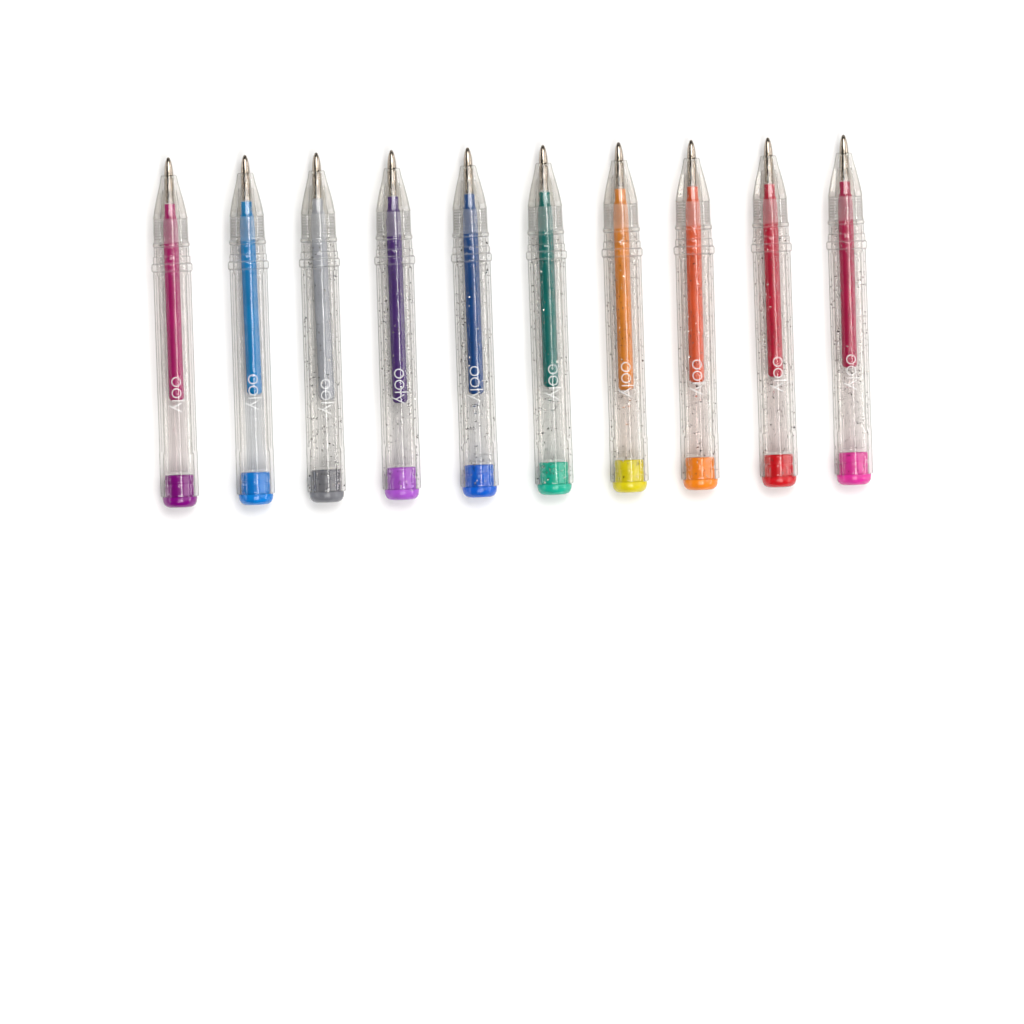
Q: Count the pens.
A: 10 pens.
